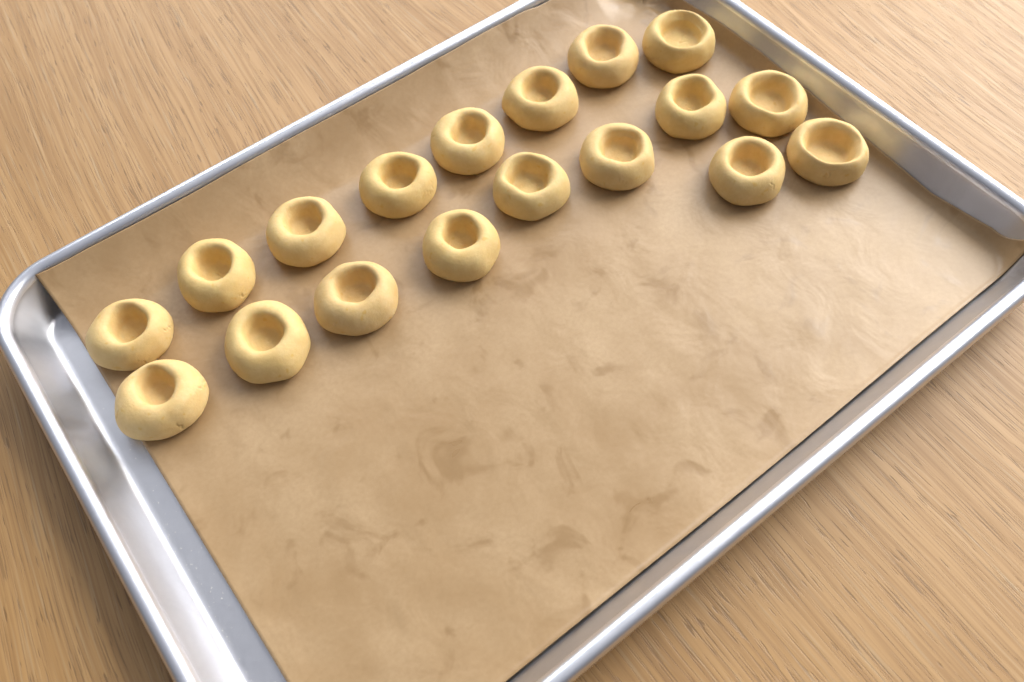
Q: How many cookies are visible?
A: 18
